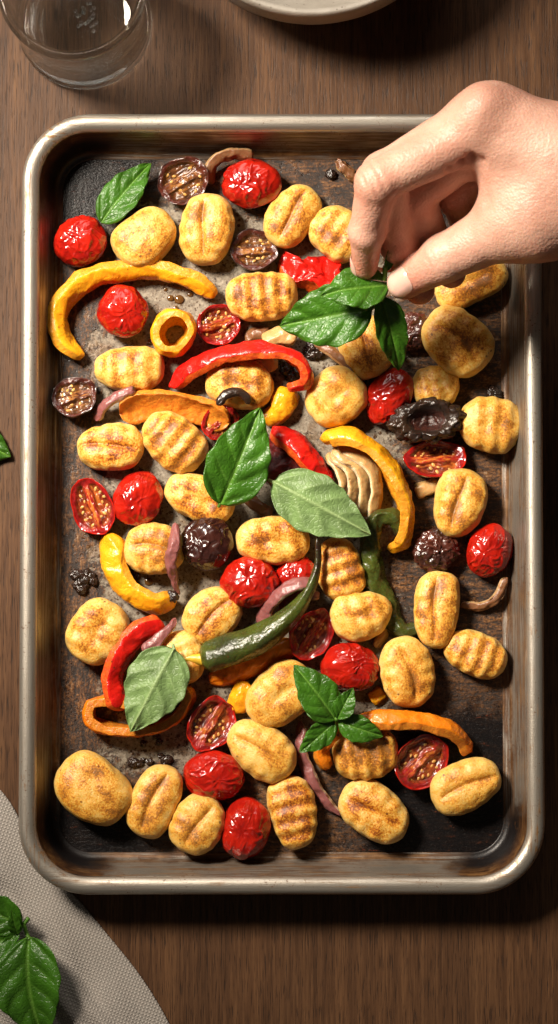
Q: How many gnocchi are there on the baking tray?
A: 36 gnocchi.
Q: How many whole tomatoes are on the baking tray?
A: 14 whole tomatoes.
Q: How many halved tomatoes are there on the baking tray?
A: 10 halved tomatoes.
